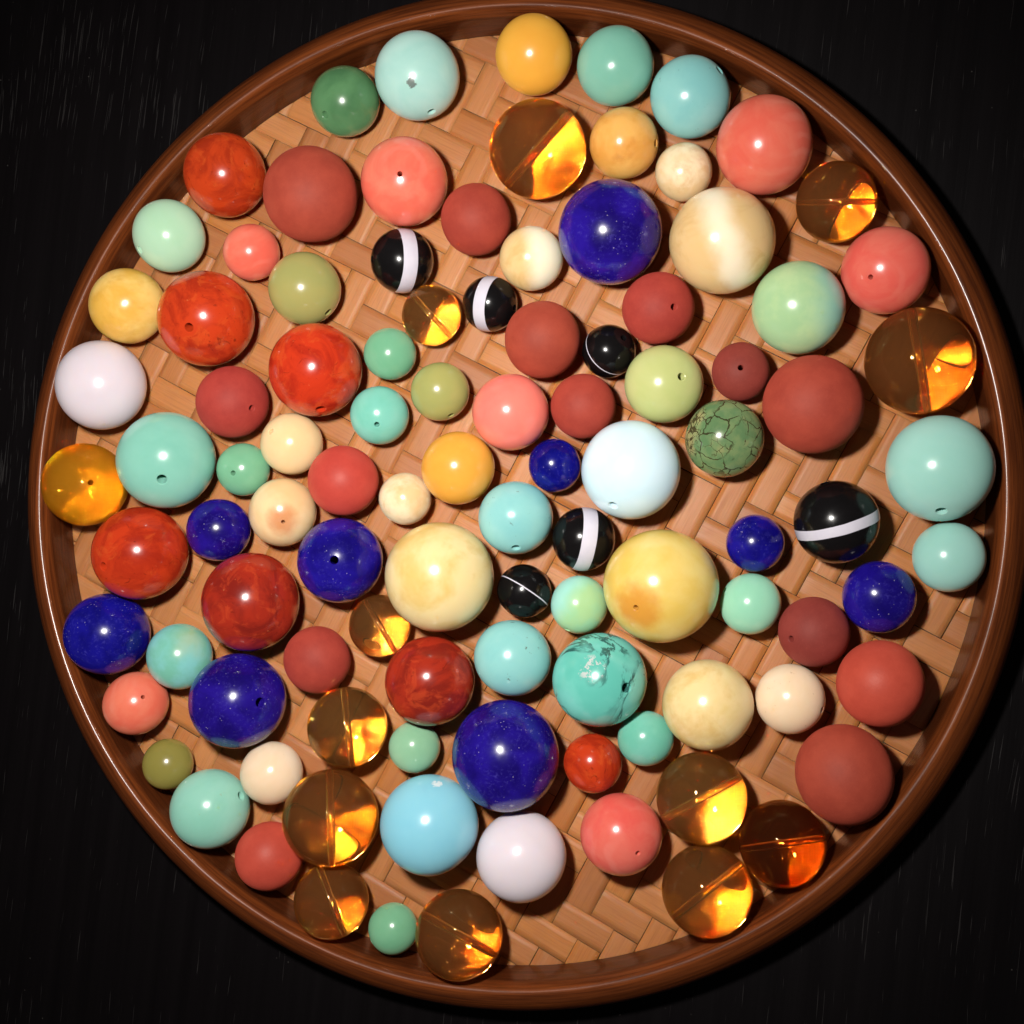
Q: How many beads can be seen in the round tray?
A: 102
